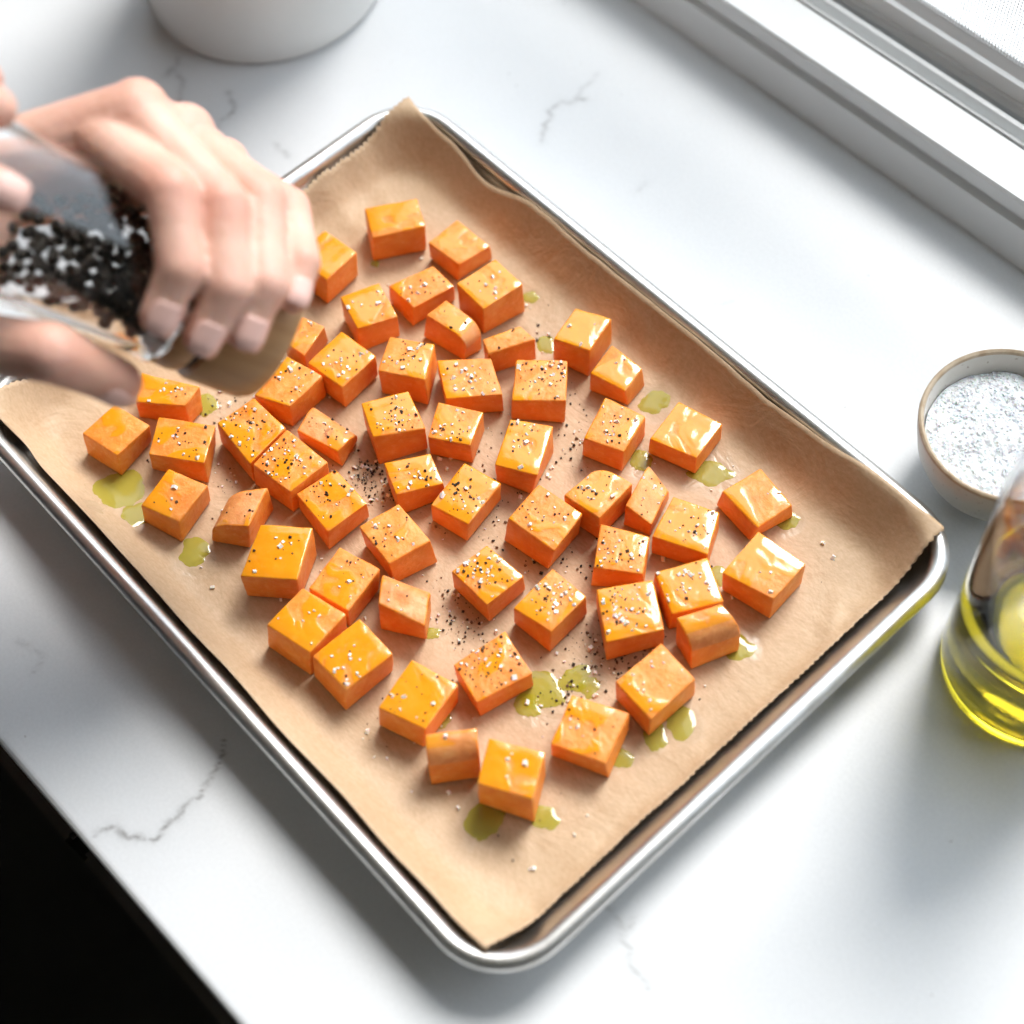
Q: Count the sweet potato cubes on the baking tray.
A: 56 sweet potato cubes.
